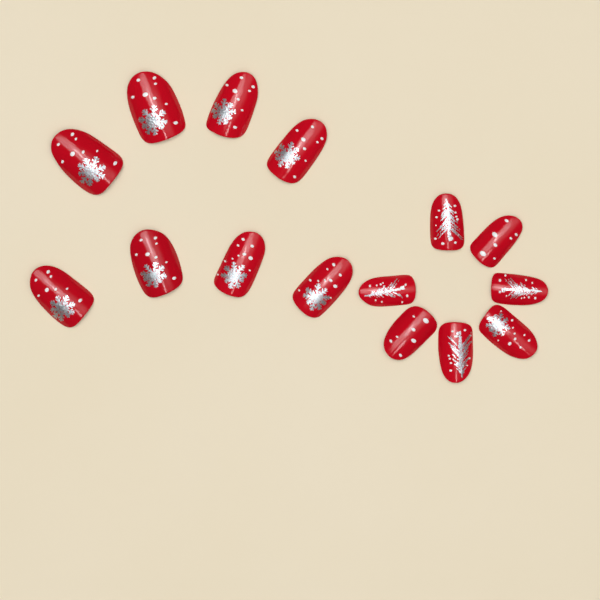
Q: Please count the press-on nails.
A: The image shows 15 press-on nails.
